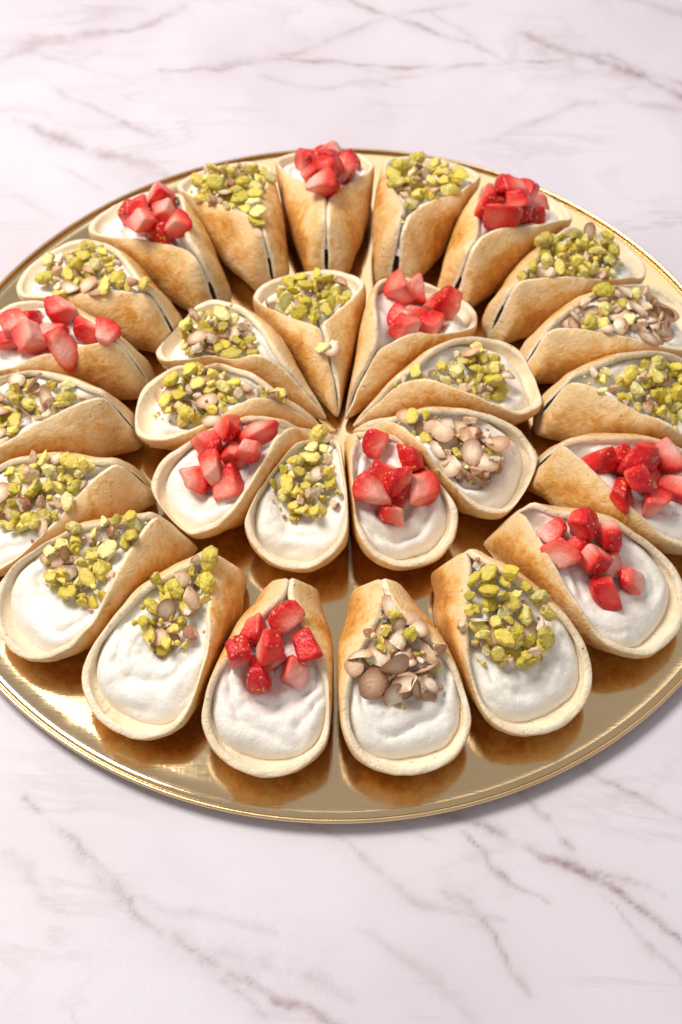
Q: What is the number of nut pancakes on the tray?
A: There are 18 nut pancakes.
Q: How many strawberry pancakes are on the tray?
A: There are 10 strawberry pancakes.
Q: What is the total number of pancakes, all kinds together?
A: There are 28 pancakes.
